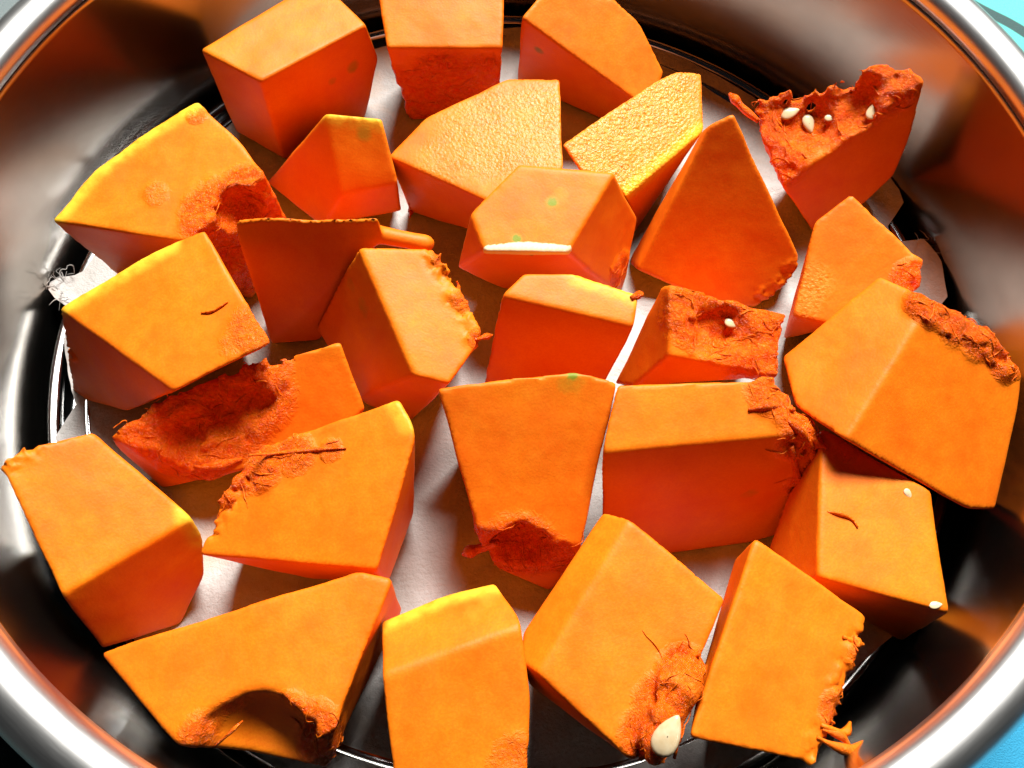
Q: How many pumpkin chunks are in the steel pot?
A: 27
